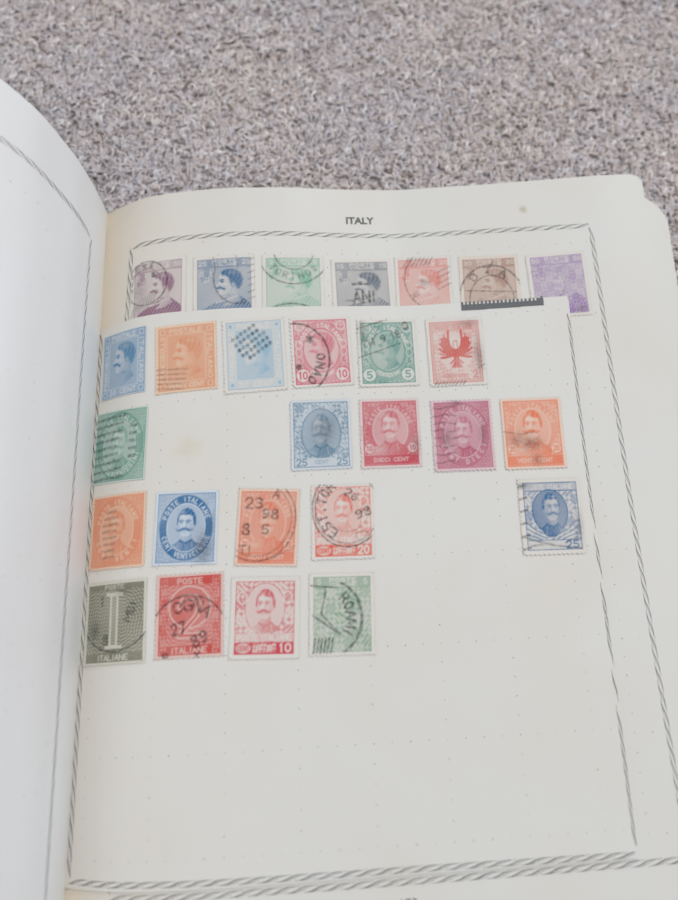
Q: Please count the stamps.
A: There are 27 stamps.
